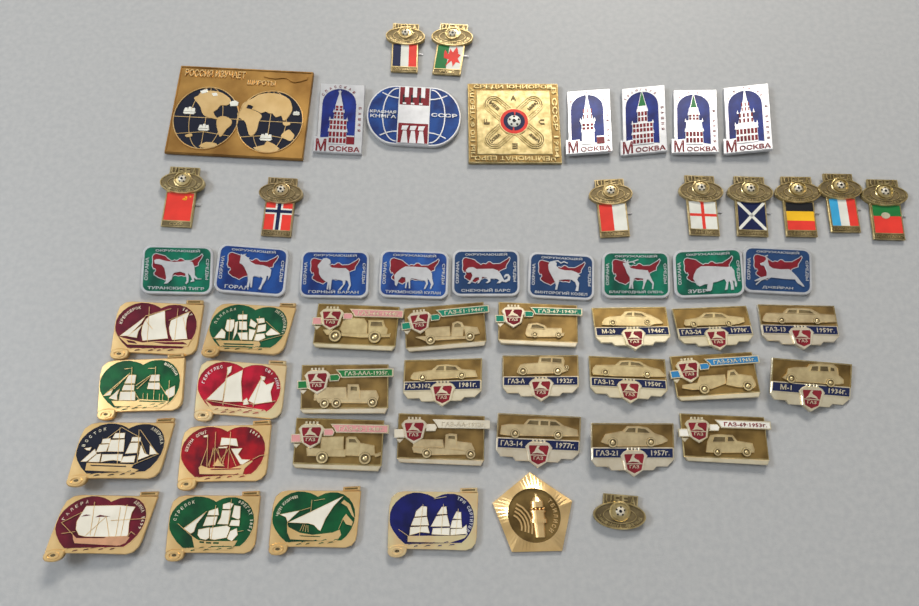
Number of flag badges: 10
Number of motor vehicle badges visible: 17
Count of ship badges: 10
